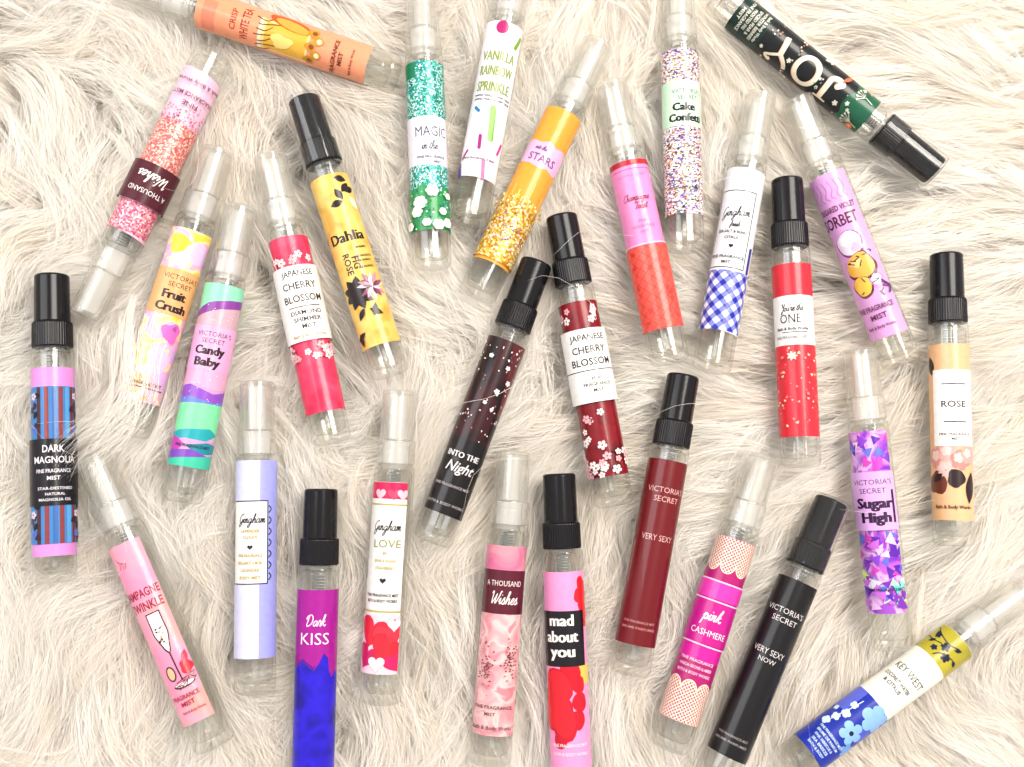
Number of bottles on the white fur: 30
